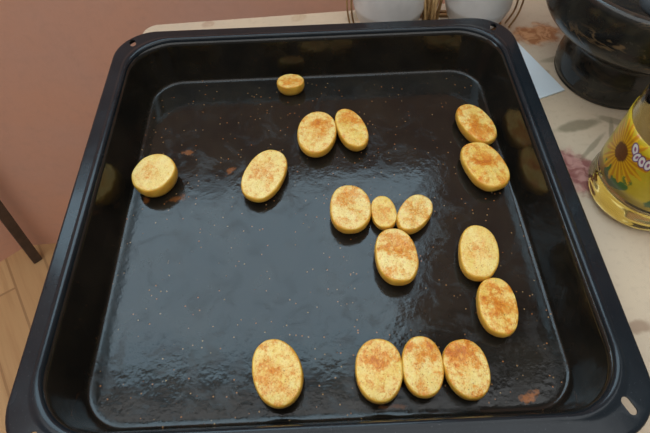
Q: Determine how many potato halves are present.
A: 17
